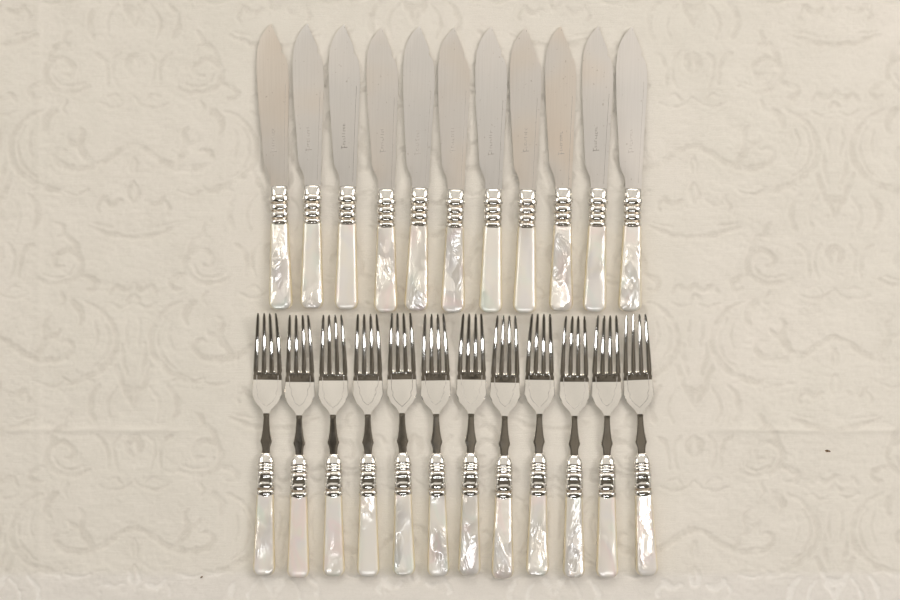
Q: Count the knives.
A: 11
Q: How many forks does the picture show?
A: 12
